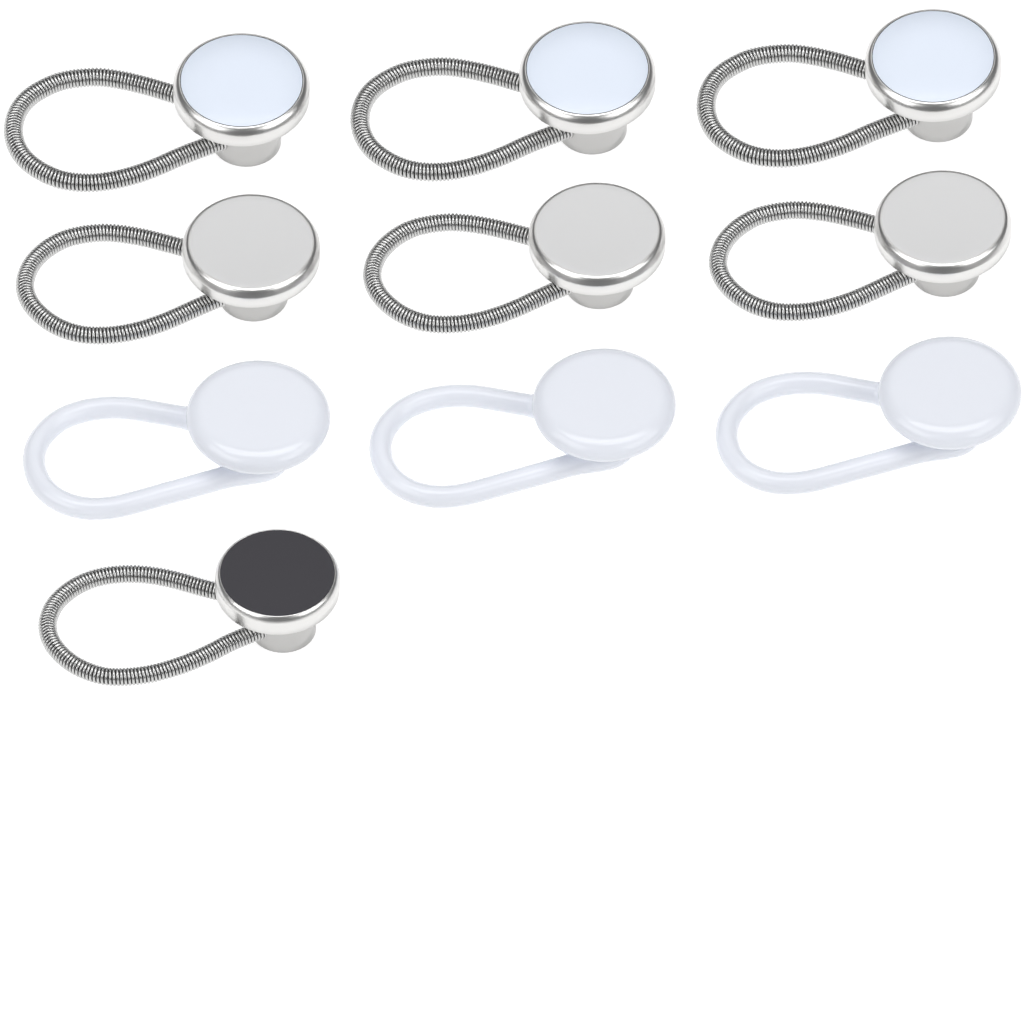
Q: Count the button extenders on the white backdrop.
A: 10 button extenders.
